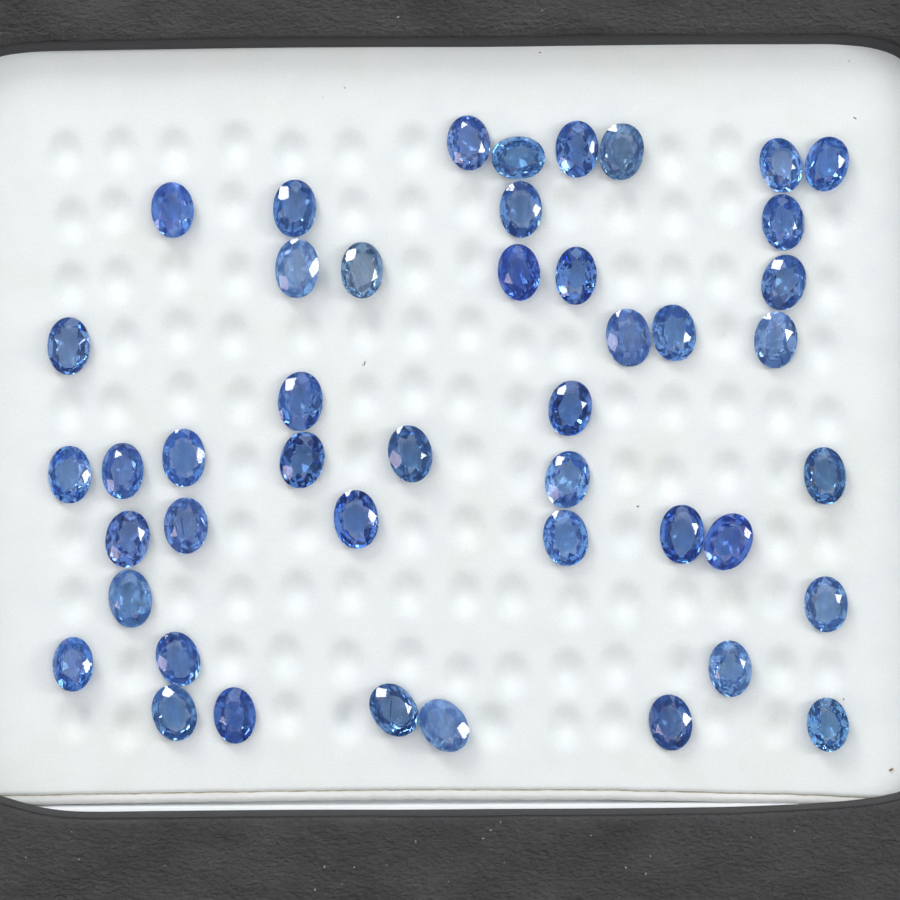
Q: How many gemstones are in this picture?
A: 45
